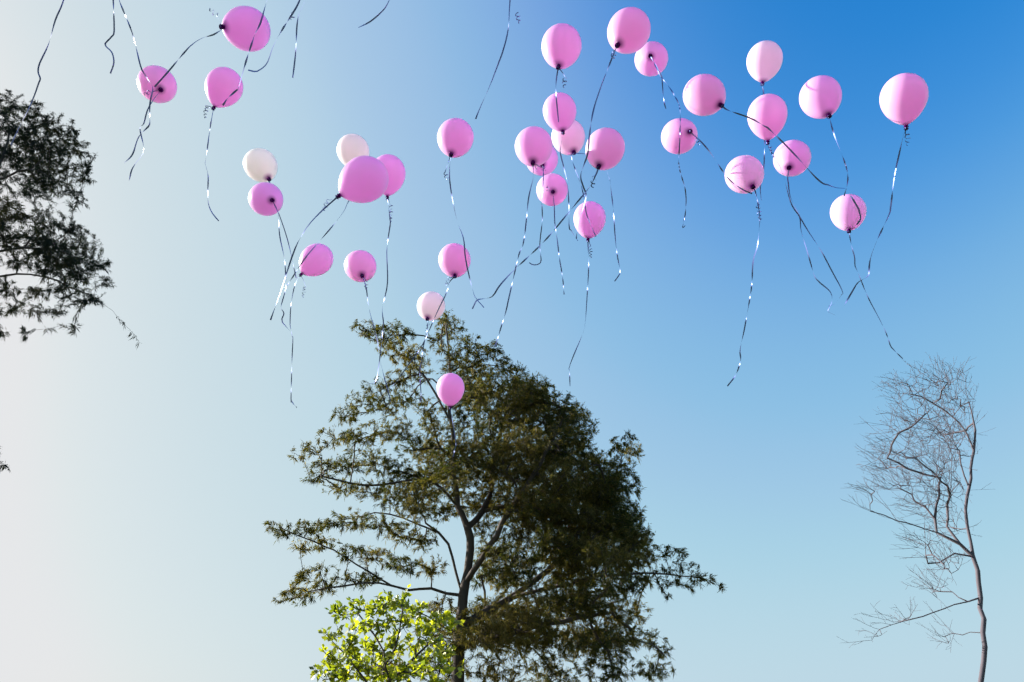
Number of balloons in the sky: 33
